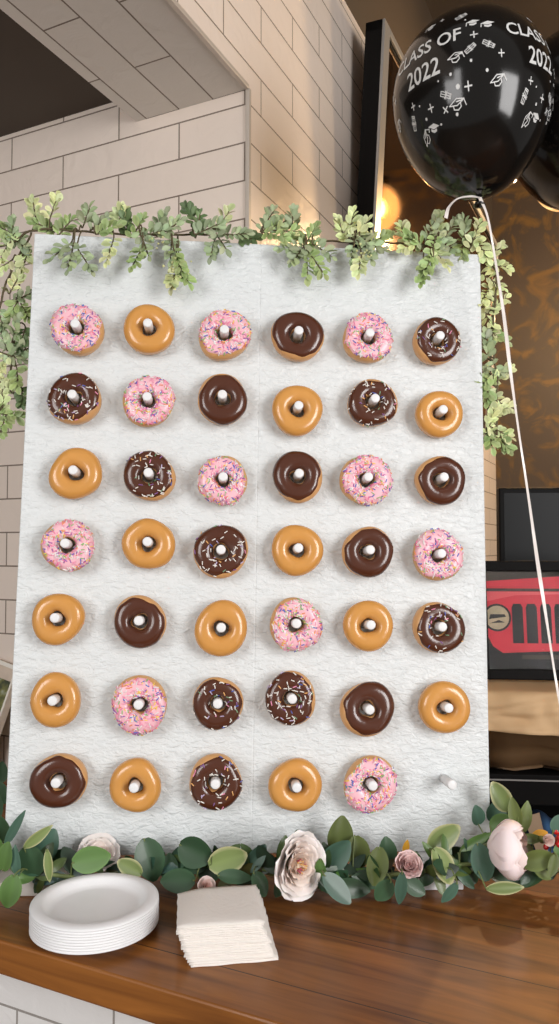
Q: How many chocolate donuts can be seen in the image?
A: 17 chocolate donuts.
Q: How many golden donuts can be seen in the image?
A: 13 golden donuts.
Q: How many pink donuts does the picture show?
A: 11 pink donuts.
